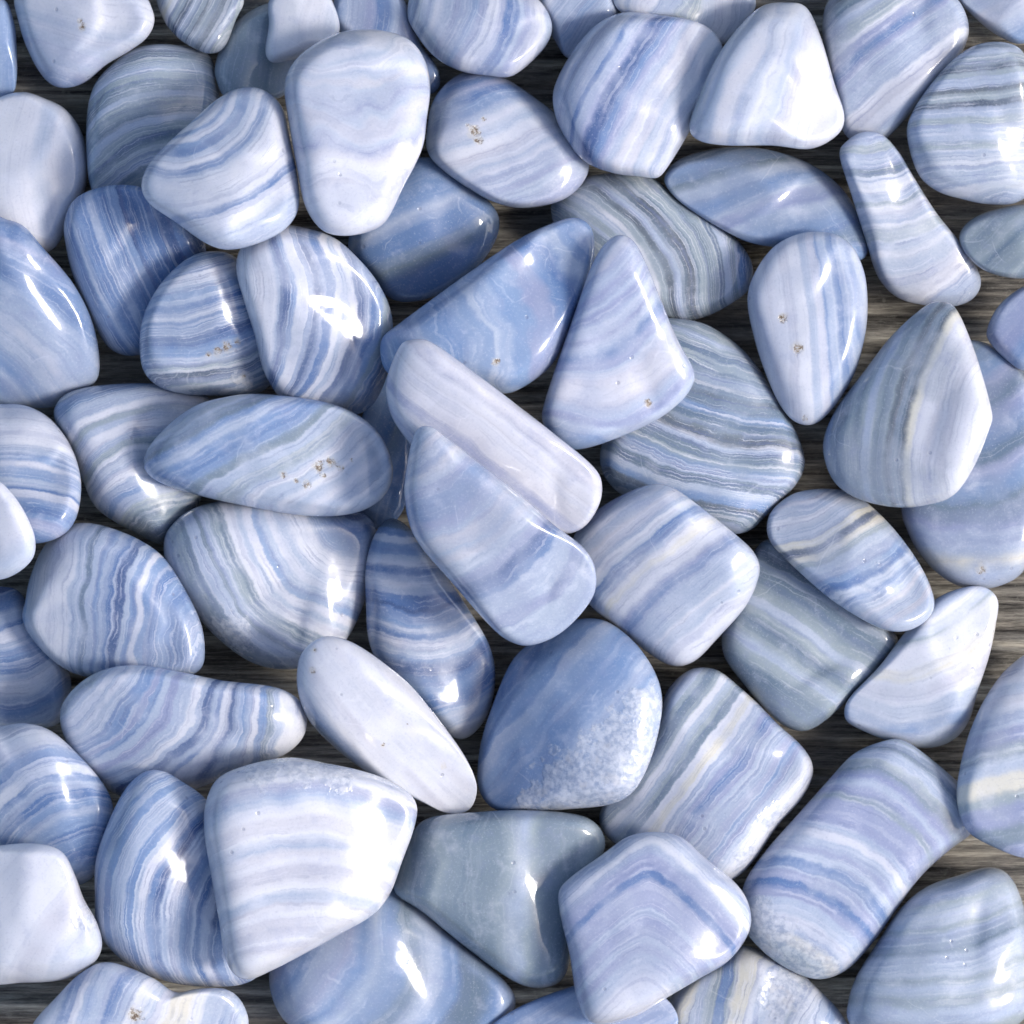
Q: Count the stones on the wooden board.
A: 67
